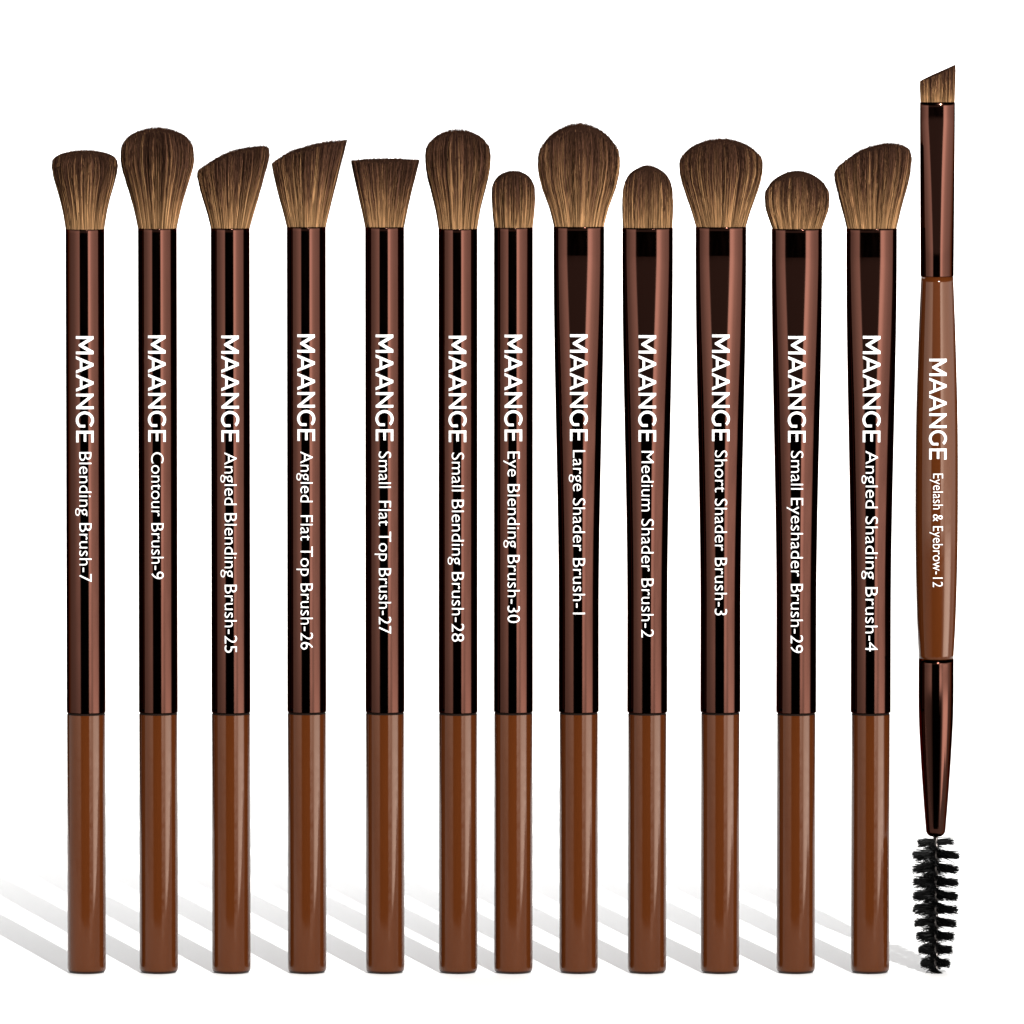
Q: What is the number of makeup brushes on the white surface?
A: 13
